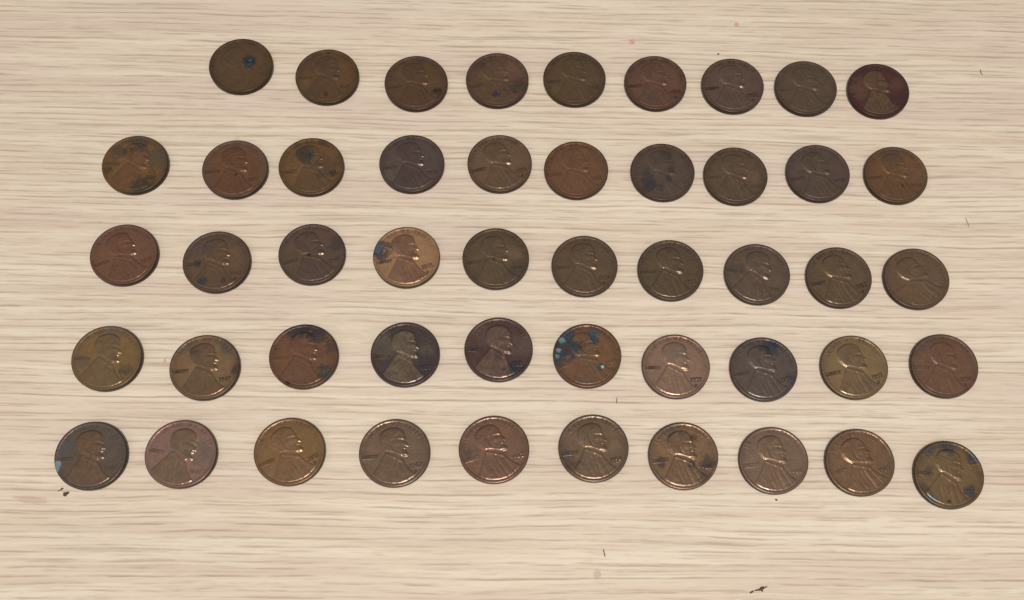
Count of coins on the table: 49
